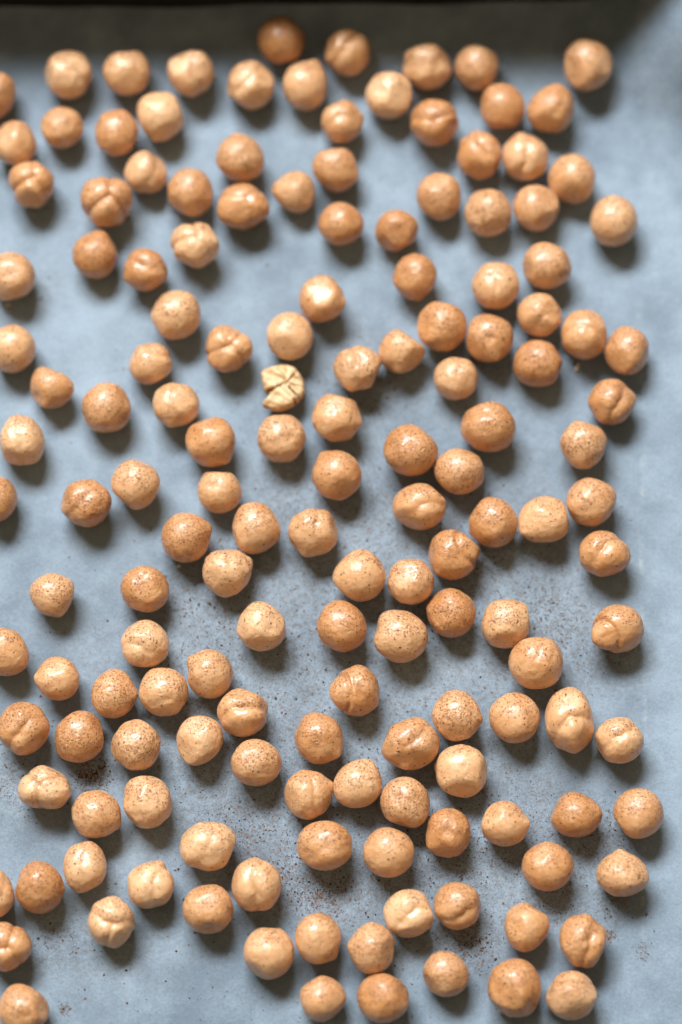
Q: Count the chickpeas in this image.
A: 154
